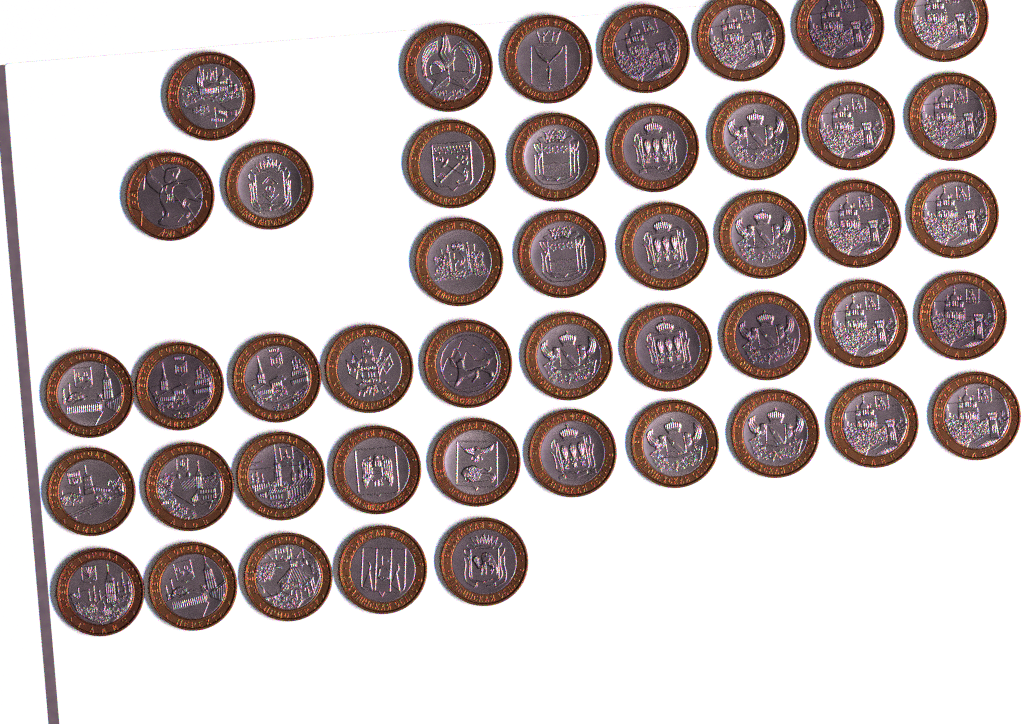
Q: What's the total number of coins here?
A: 46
